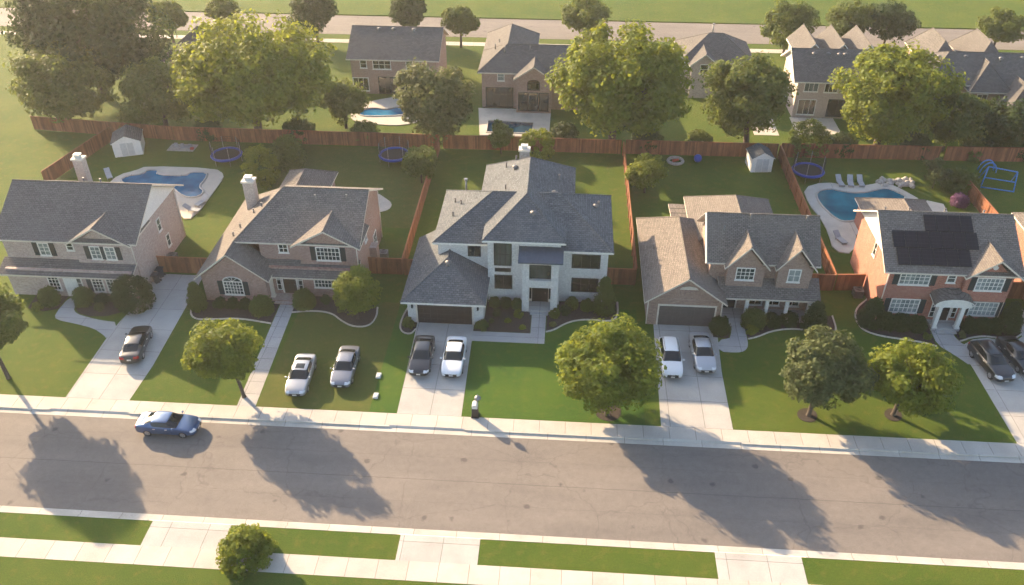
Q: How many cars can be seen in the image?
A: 10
